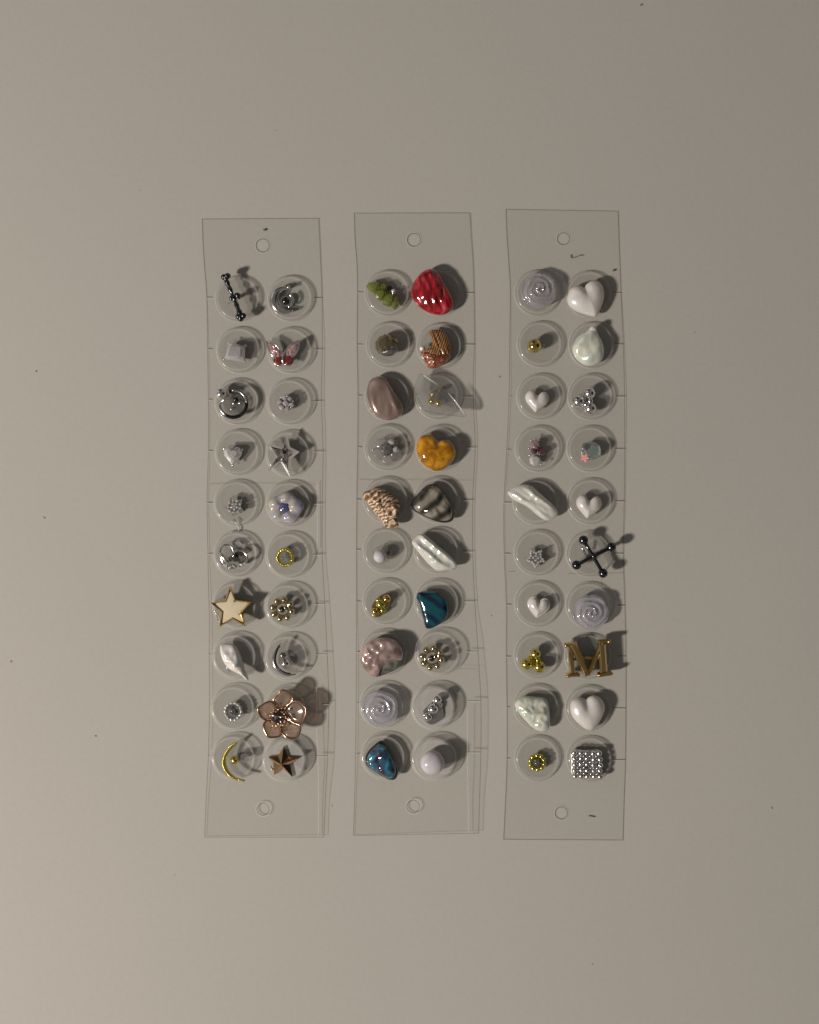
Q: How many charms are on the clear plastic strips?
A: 60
